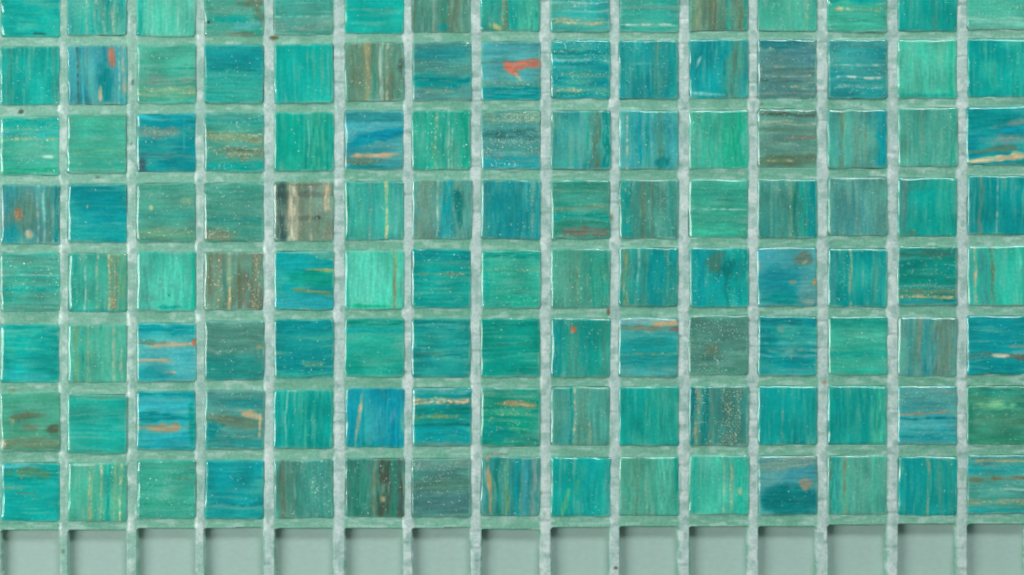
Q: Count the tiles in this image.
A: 120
